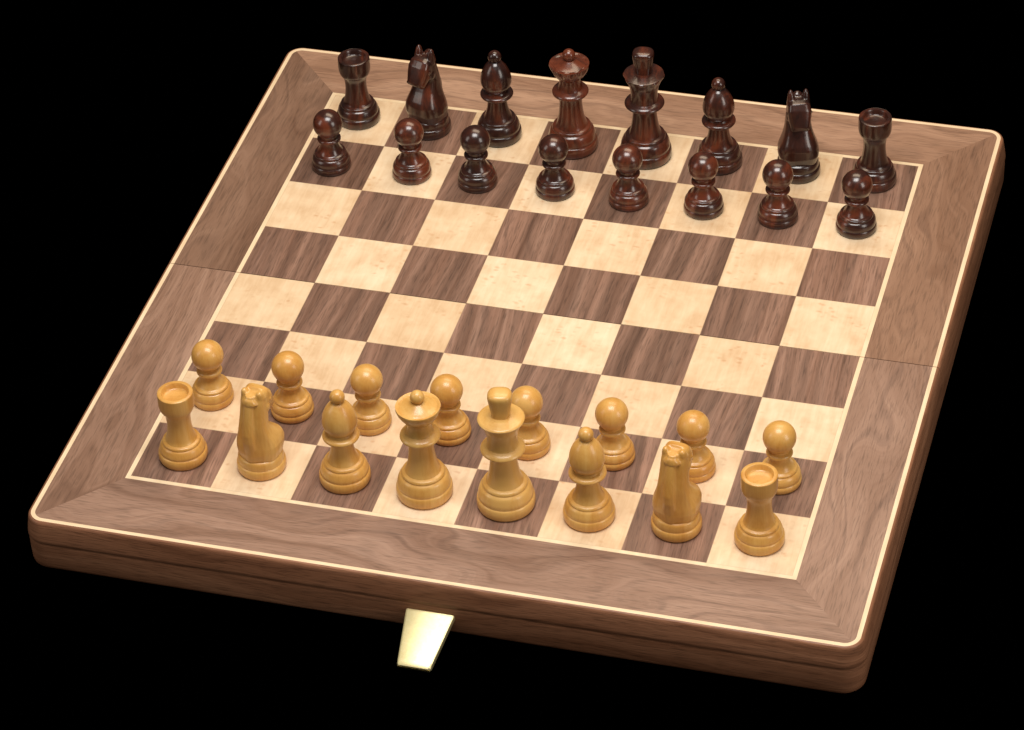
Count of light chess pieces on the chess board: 16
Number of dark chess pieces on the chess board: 16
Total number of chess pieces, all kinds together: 32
